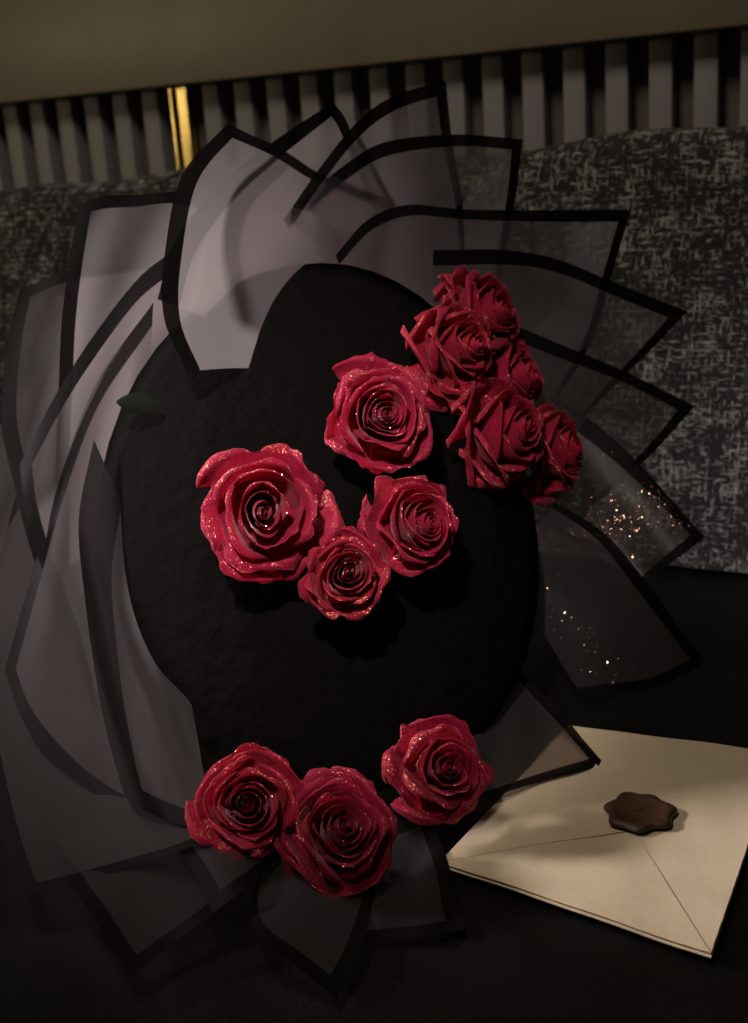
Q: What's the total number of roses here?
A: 12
